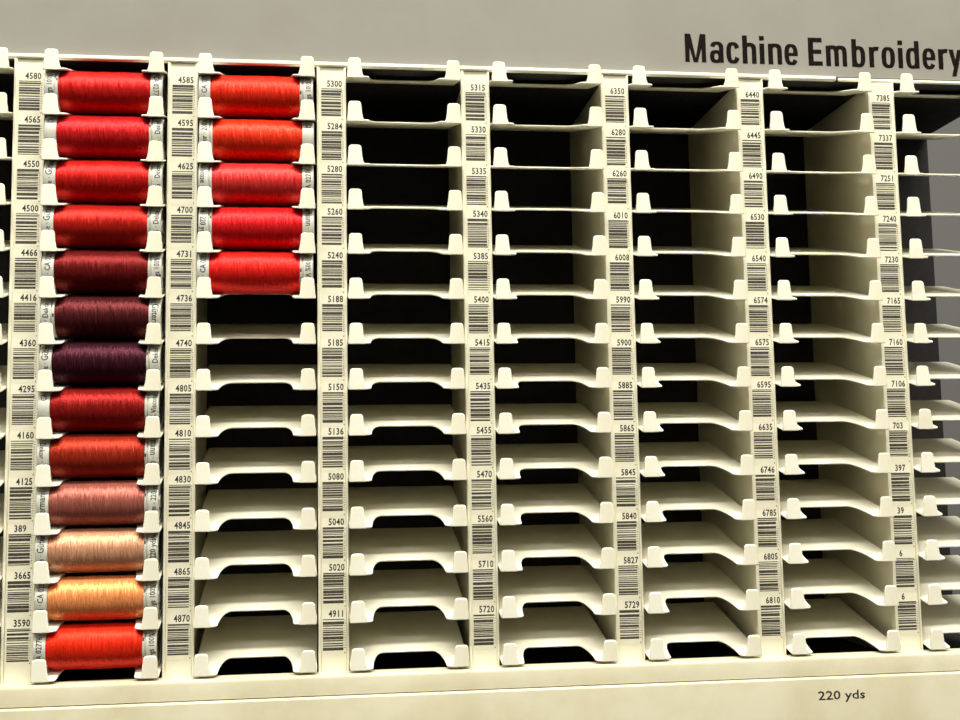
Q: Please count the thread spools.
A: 18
